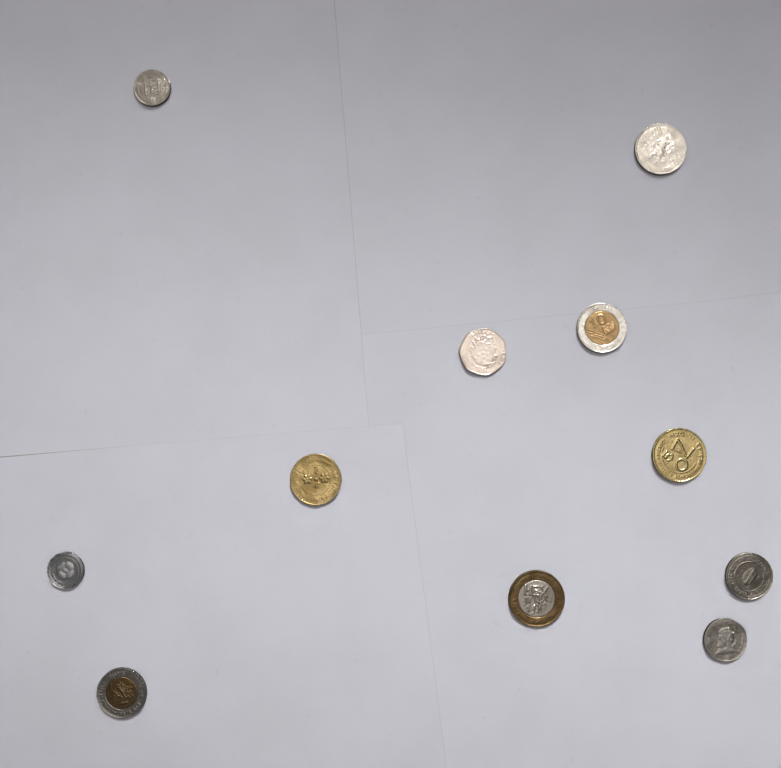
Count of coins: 11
